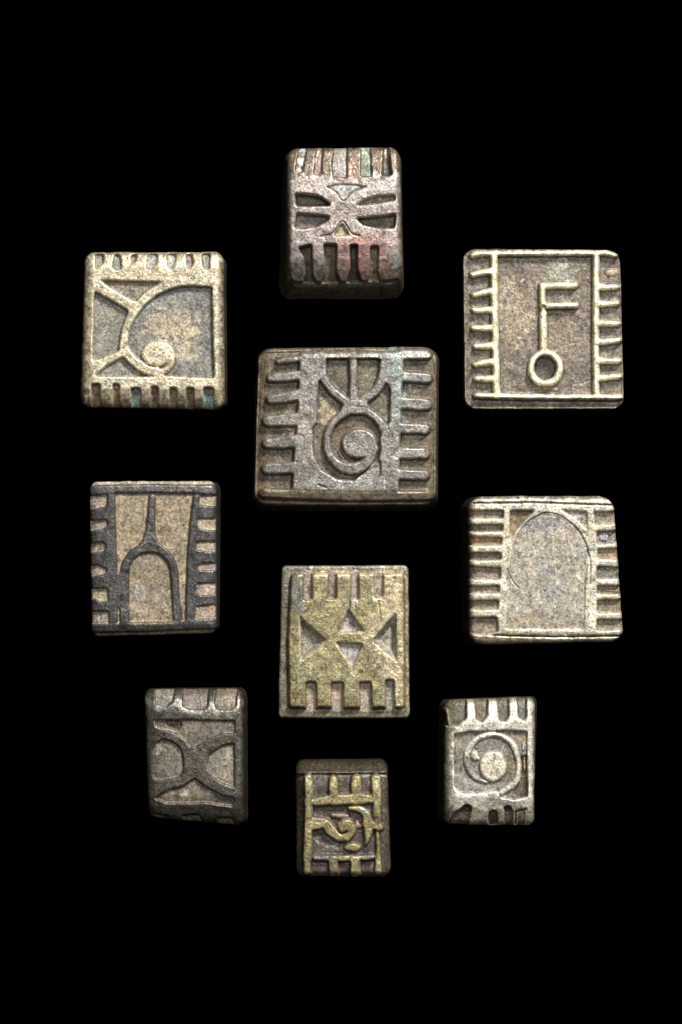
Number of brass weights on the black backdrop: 10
